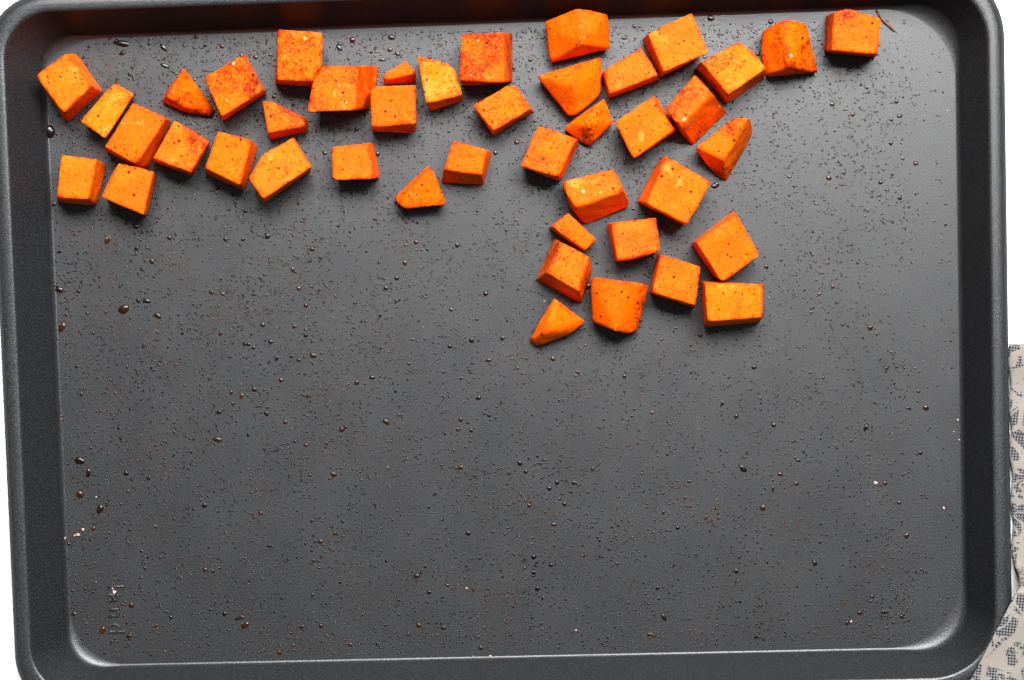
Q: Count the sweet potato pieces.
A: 43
